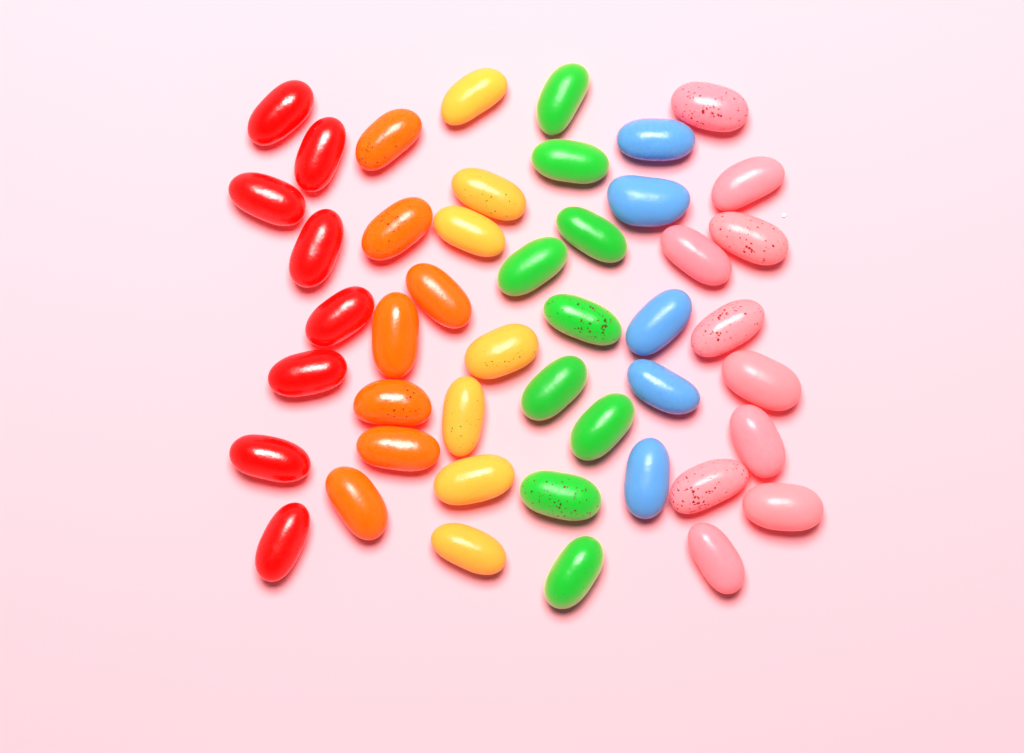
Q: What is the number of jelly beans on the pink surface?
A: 46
